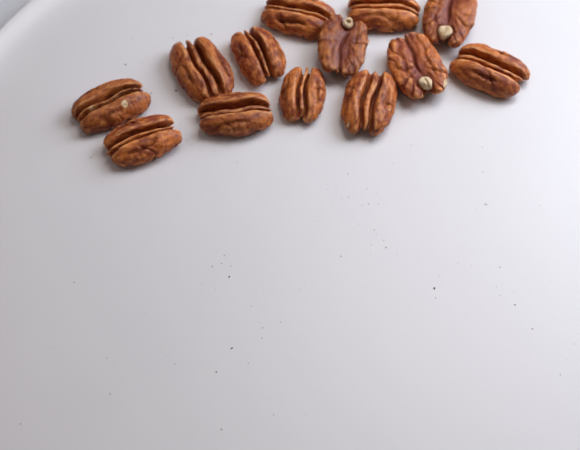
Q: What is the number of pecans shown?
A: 13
